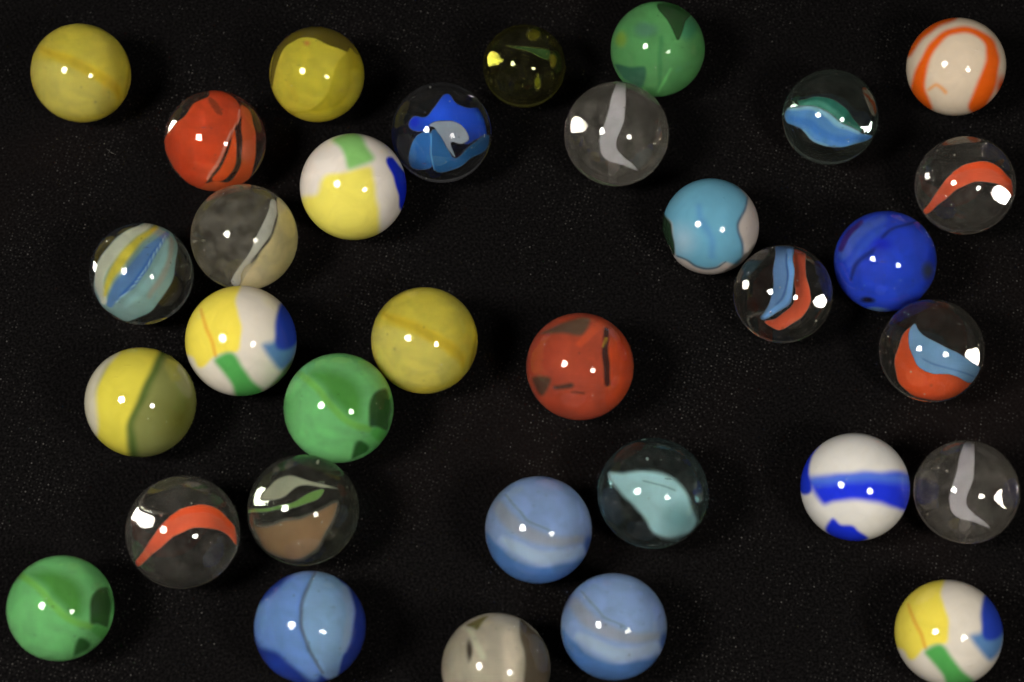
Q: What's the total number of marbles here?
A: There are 33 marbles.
